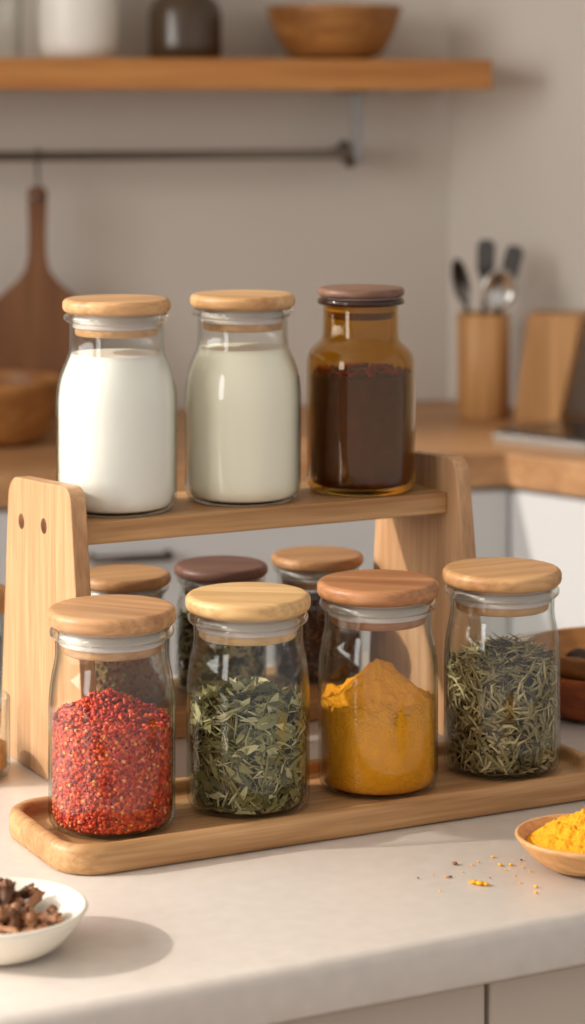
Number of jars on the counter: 10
